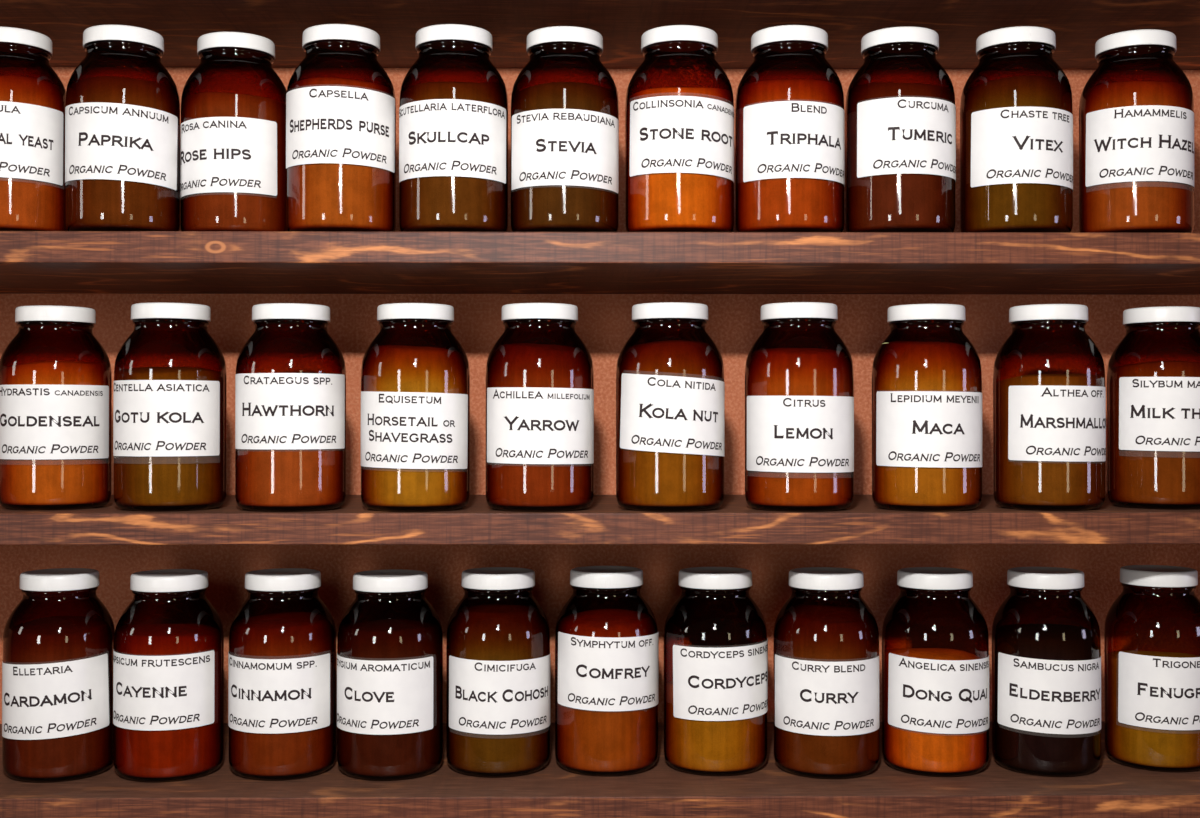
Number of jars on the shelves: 32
